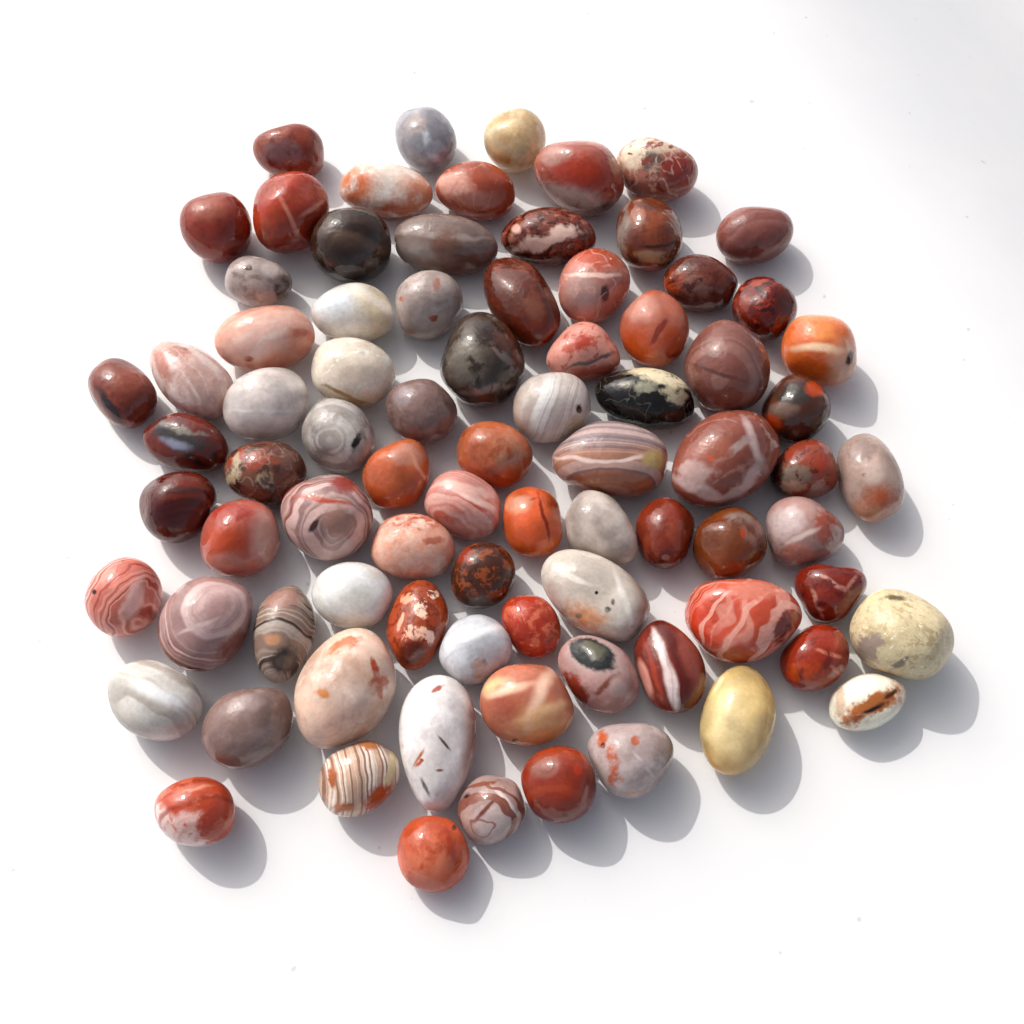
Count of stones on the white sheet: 82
